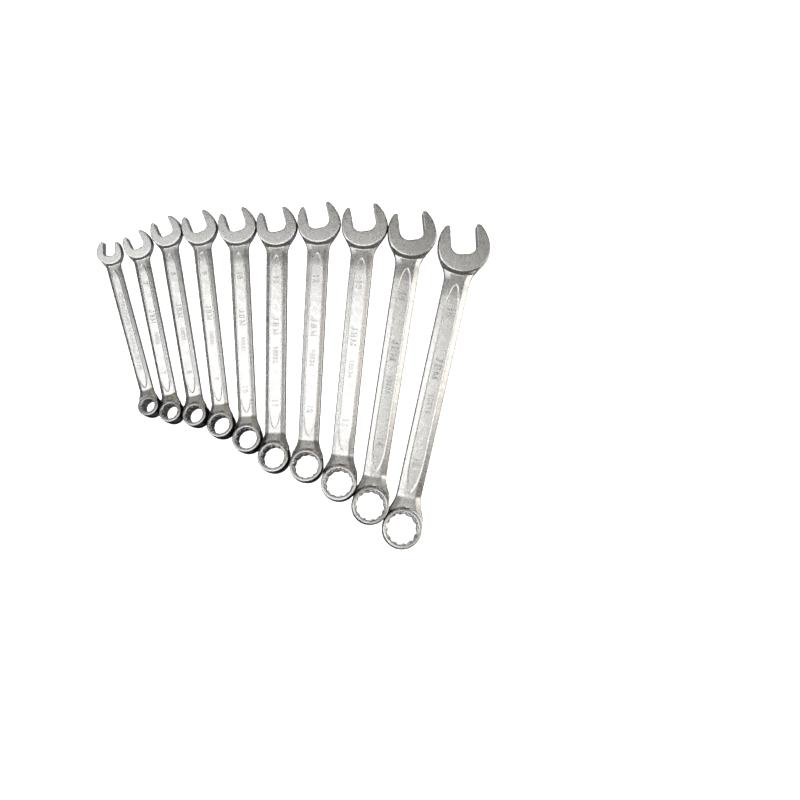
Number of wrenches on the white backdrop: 10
